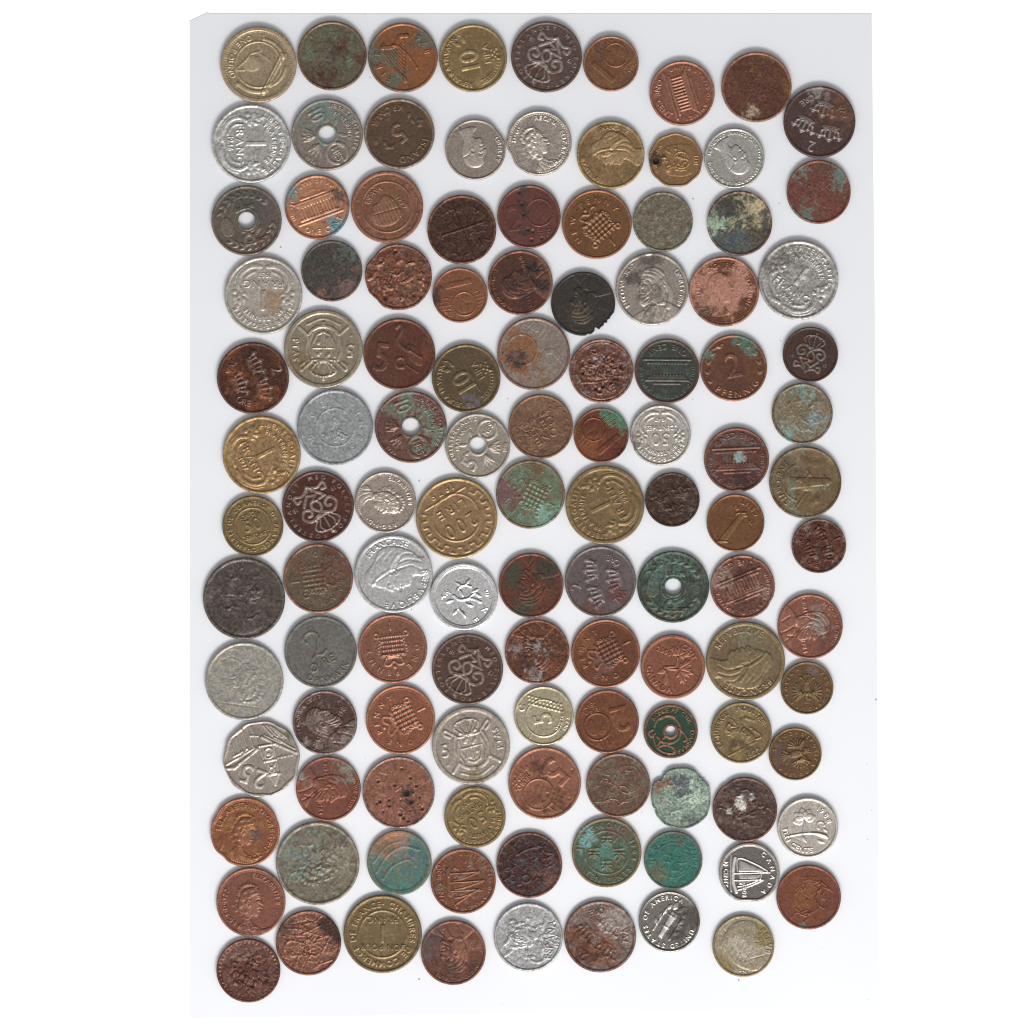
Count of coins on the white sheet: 116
